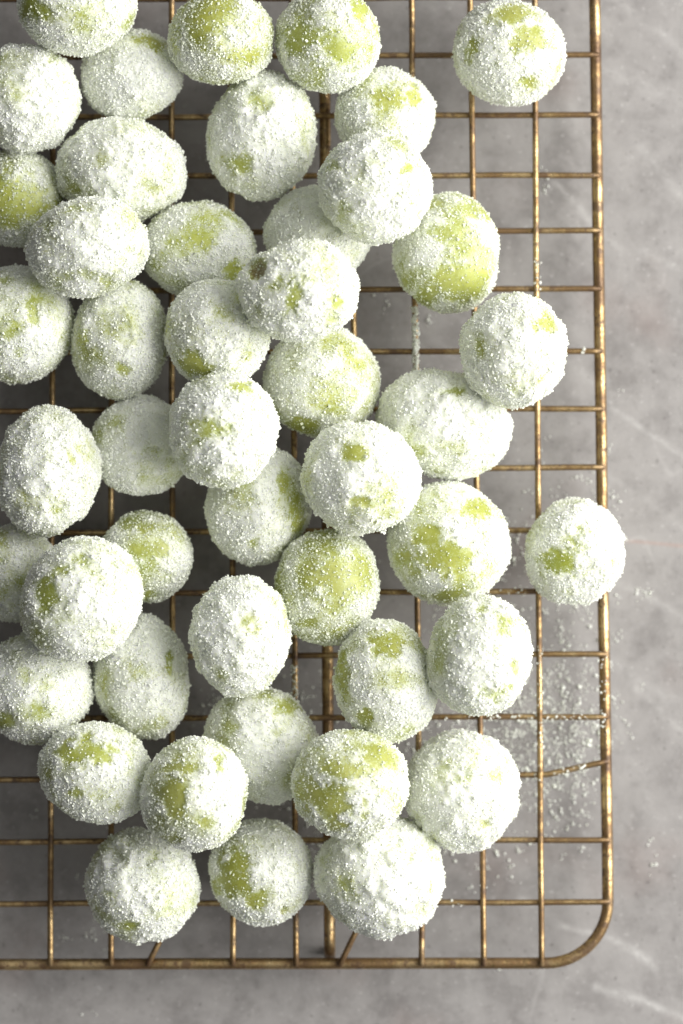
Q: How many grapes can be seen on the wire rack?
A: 46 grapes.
